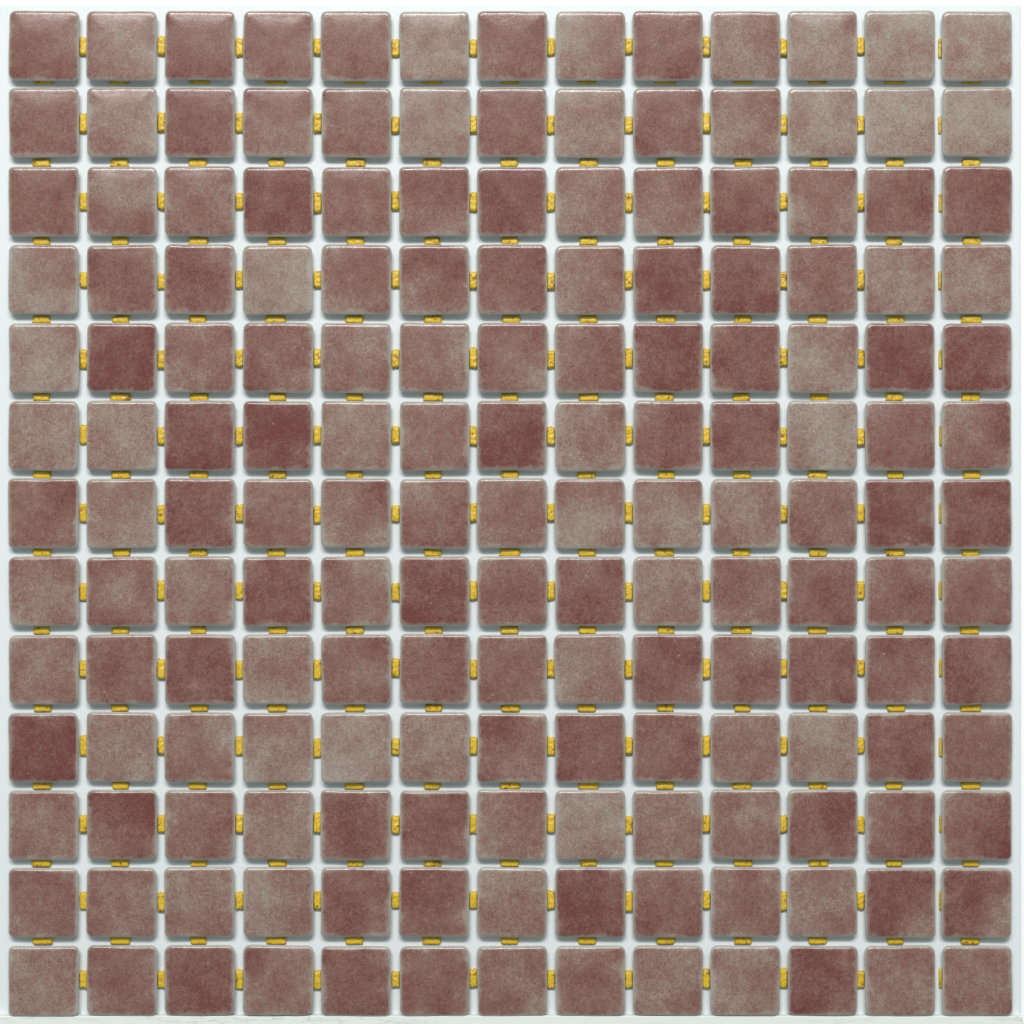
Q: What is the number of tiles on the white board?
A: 169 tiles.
